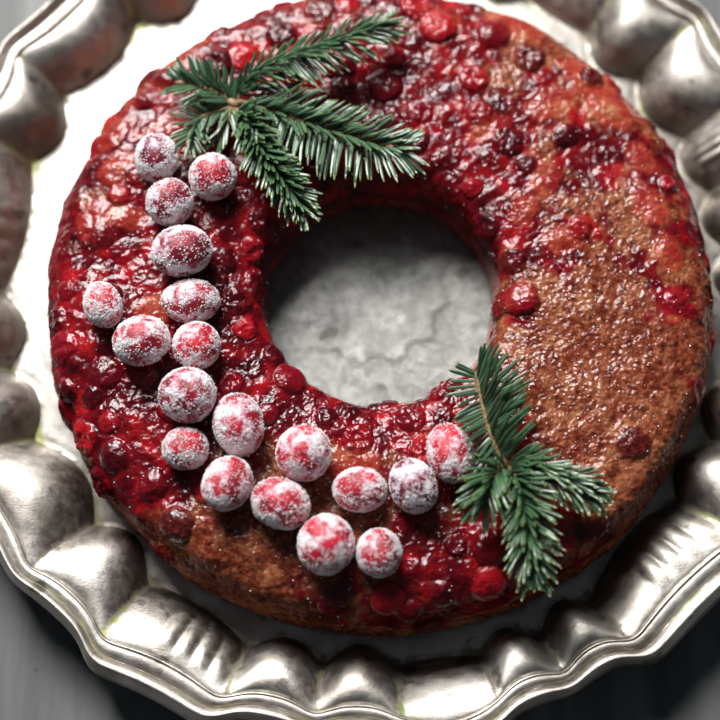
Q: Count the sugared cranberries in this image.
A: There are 19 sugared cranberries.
